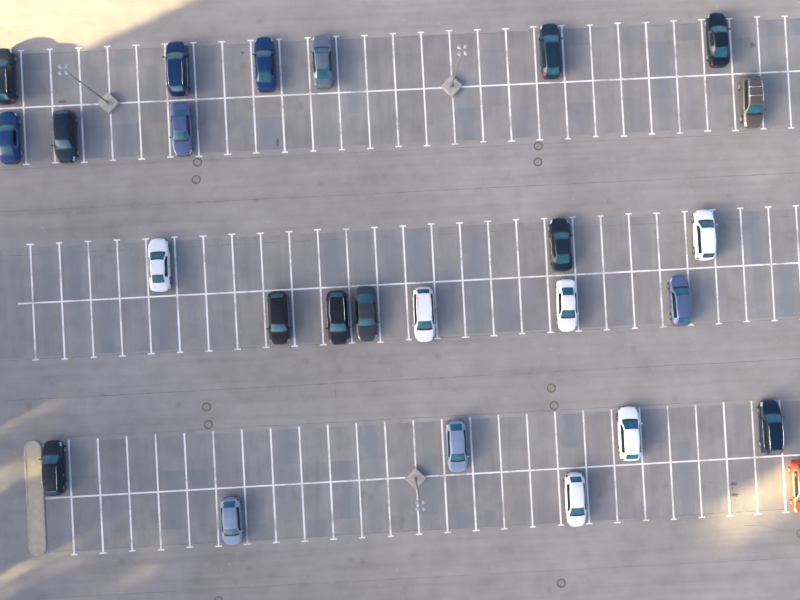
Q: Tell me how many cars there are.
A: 26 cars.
